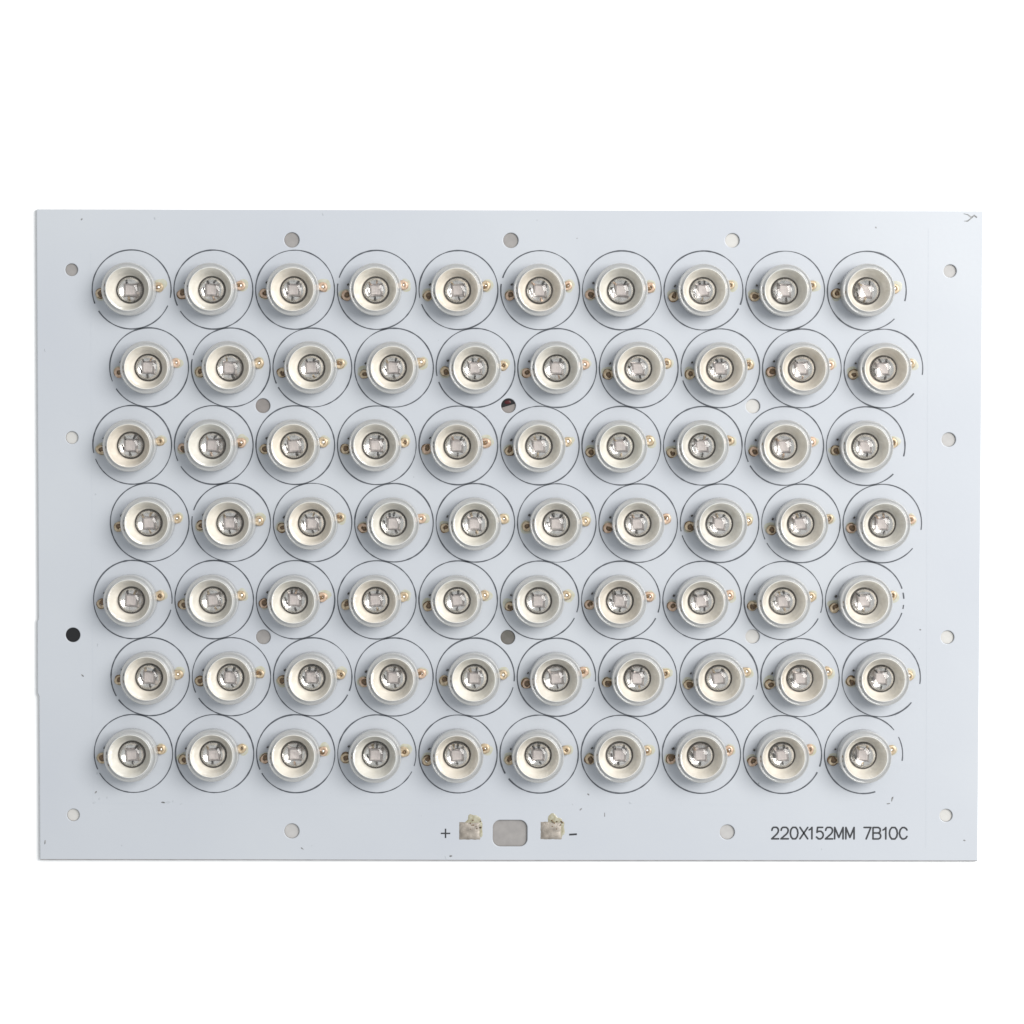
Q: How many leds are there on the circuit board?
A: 70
